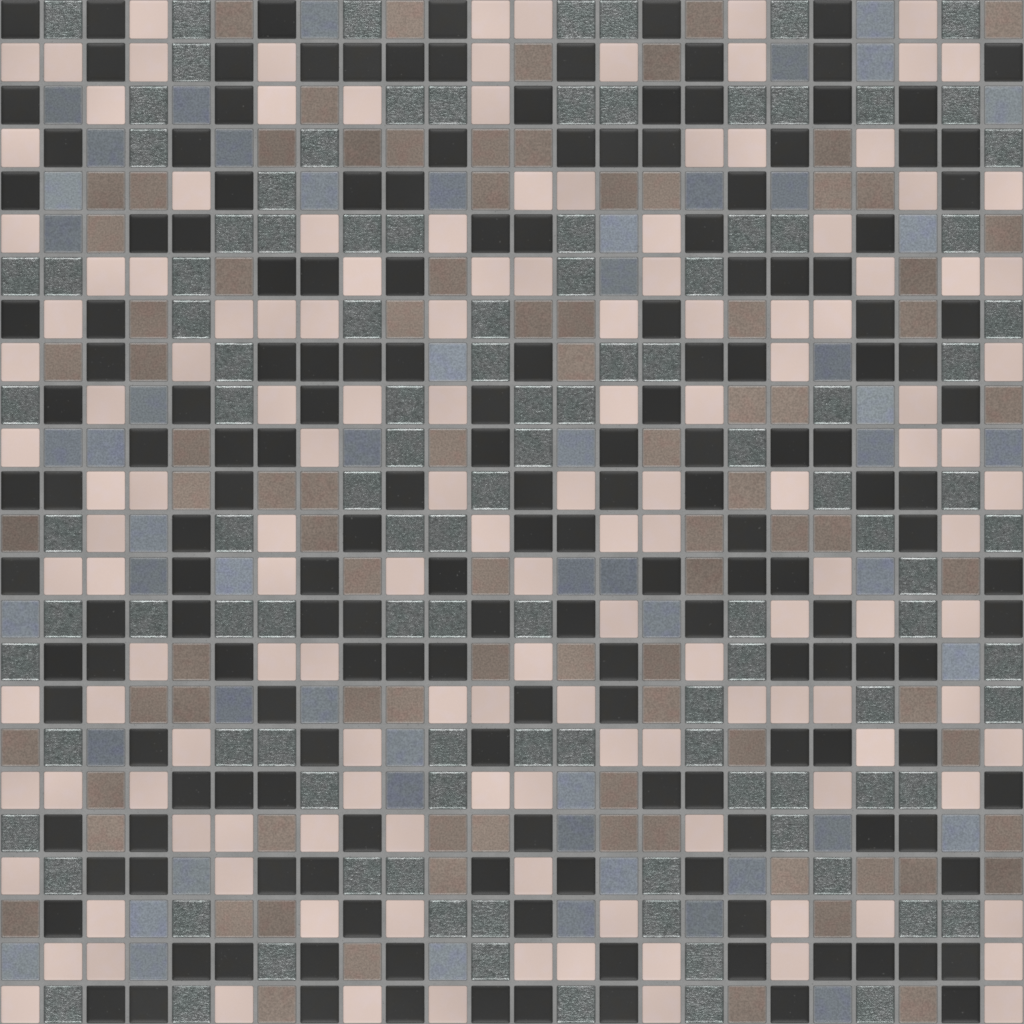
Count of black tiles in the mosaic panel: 176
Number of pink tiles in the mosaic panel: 144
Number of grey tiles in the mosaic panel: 112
